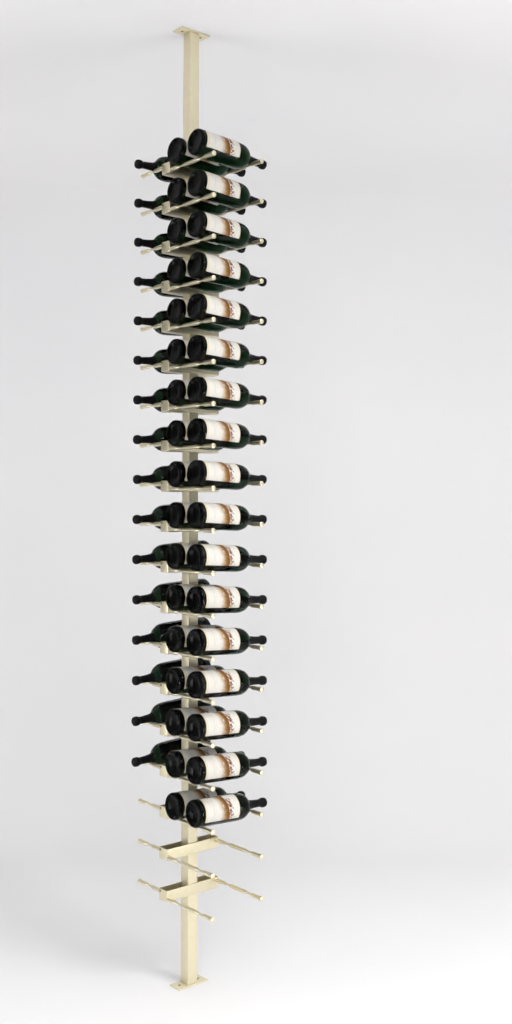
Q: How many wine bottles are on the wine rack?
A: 50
